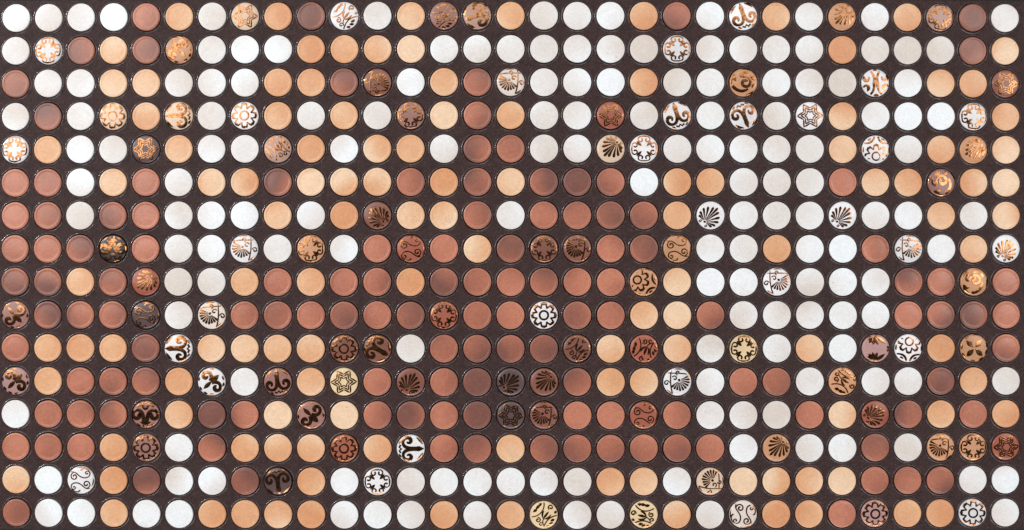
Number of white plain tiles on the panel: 157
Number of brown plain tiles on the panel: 128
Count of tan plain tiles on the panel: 118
